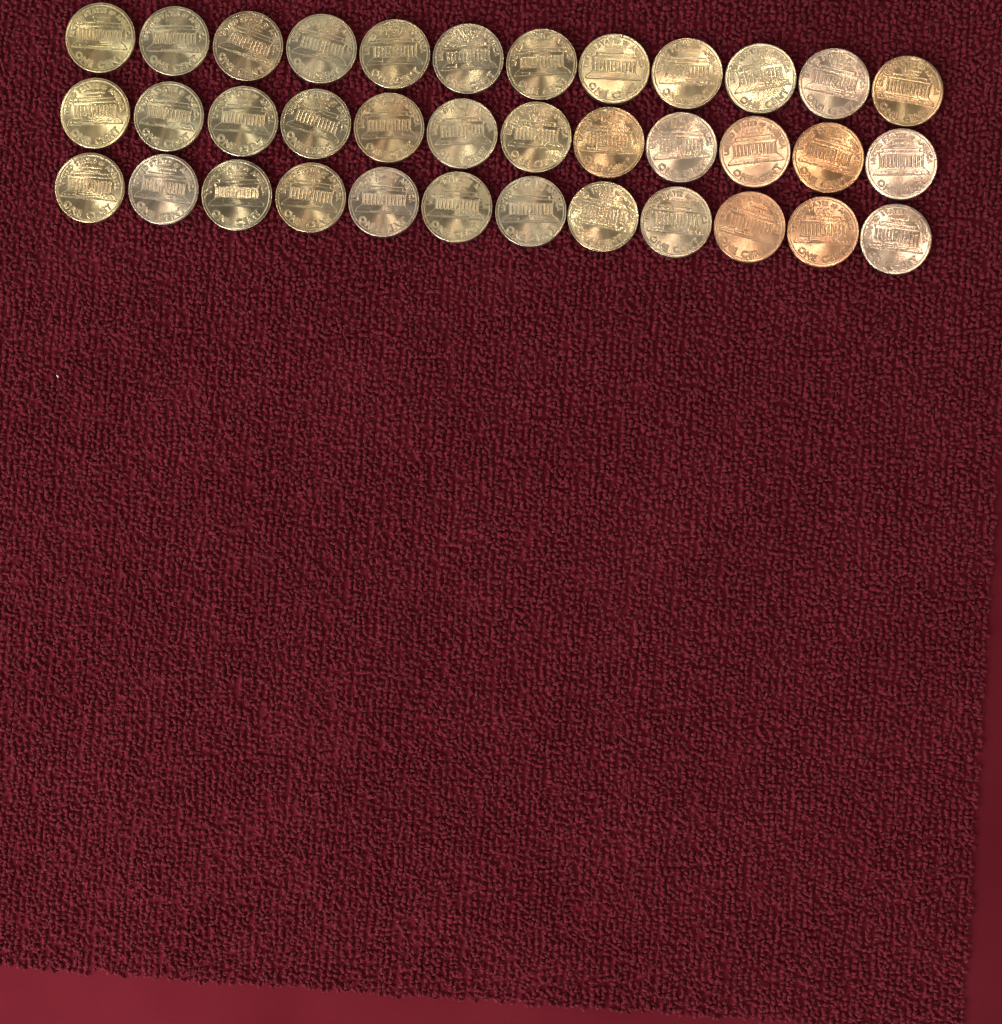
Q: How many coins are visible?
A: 36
